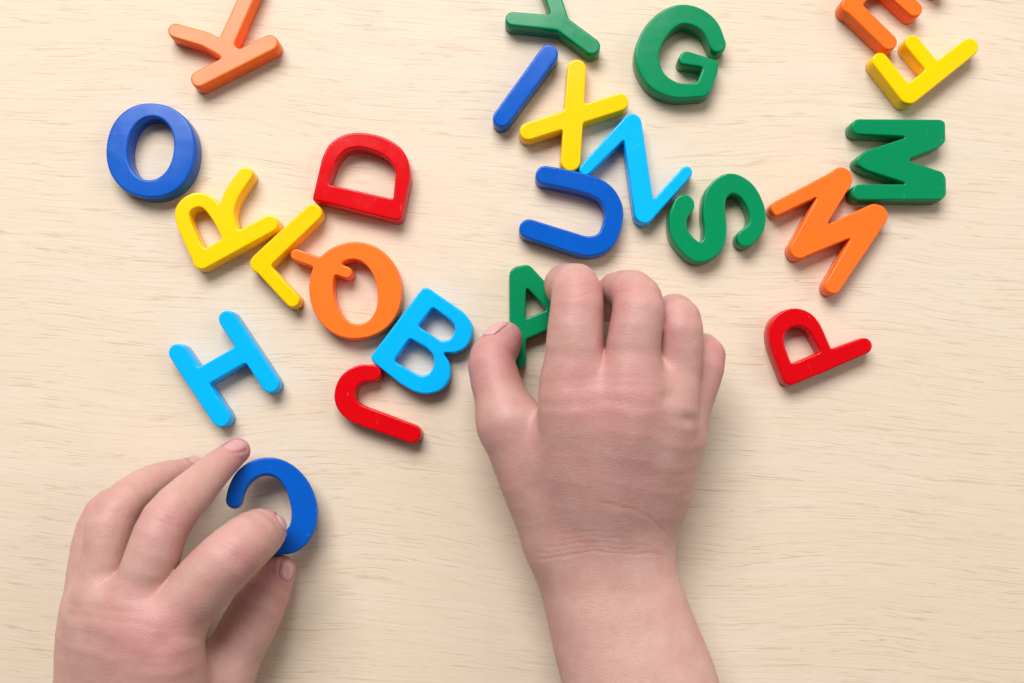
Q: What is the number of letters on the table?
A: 23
